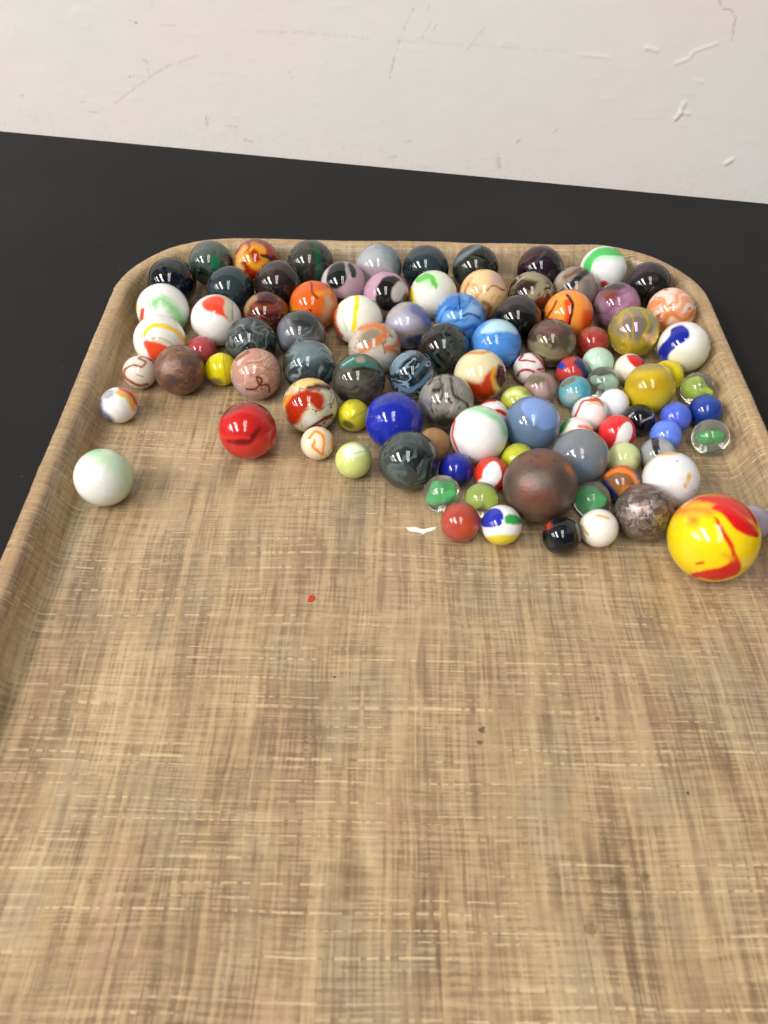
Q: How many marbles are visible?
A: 101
